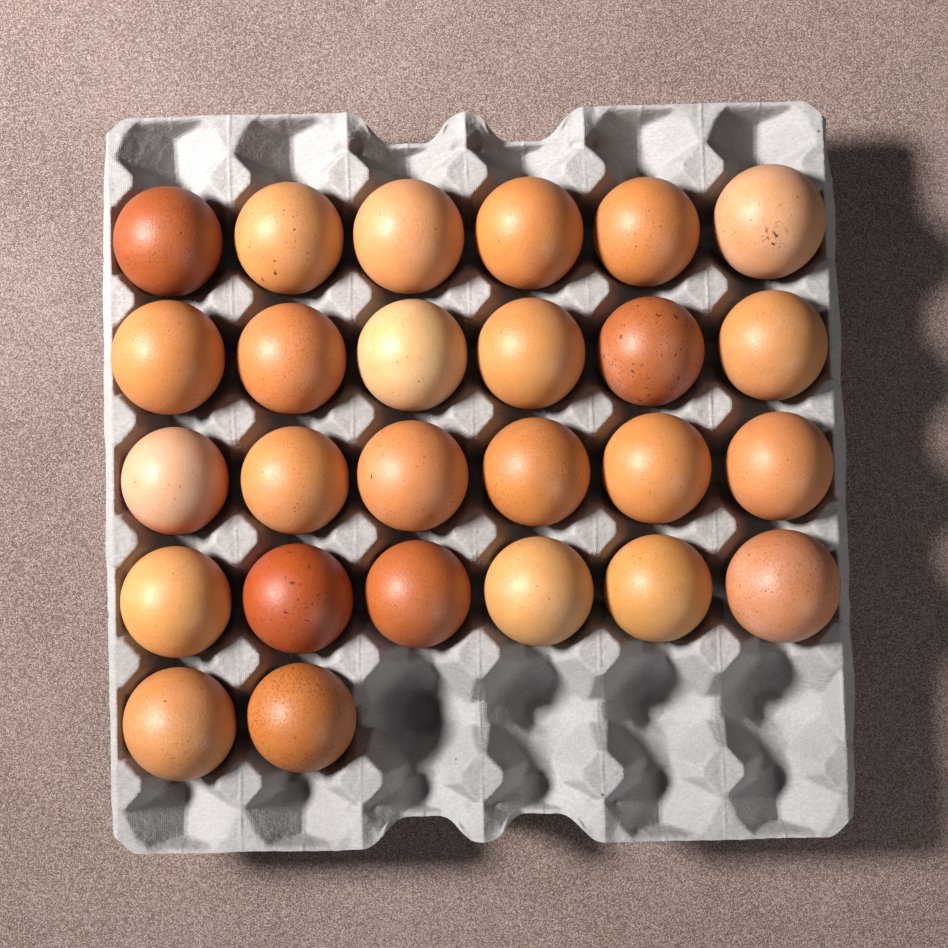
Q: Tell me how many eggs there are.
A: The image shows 26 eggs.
